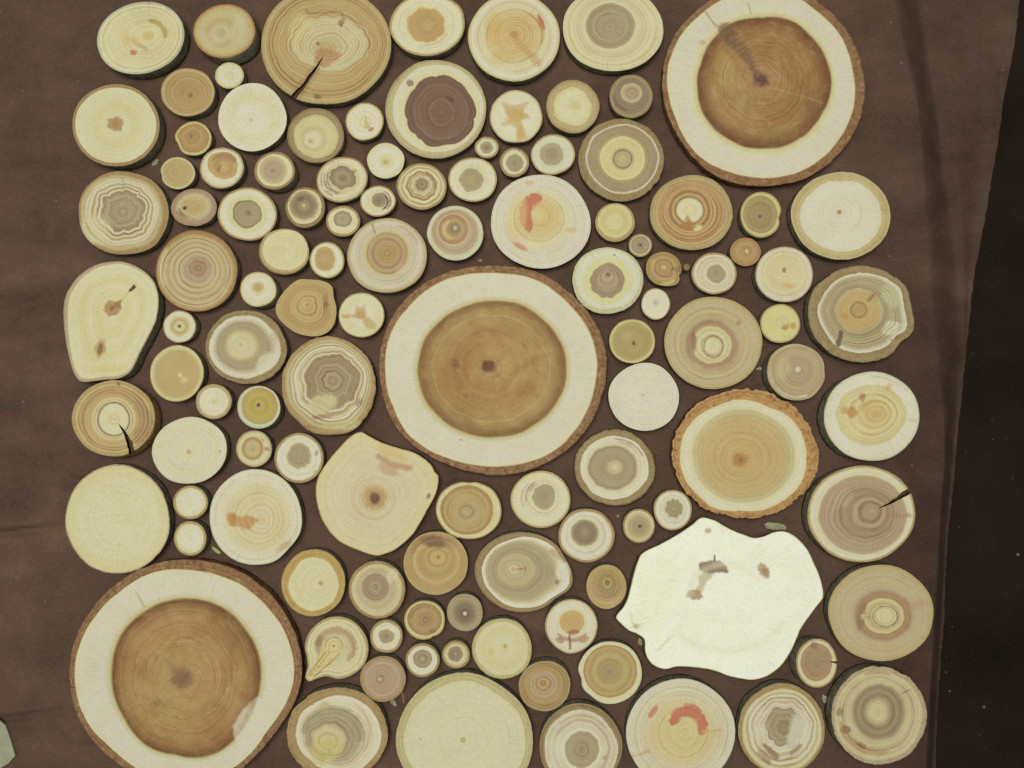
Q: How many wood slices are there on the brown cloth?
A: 113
